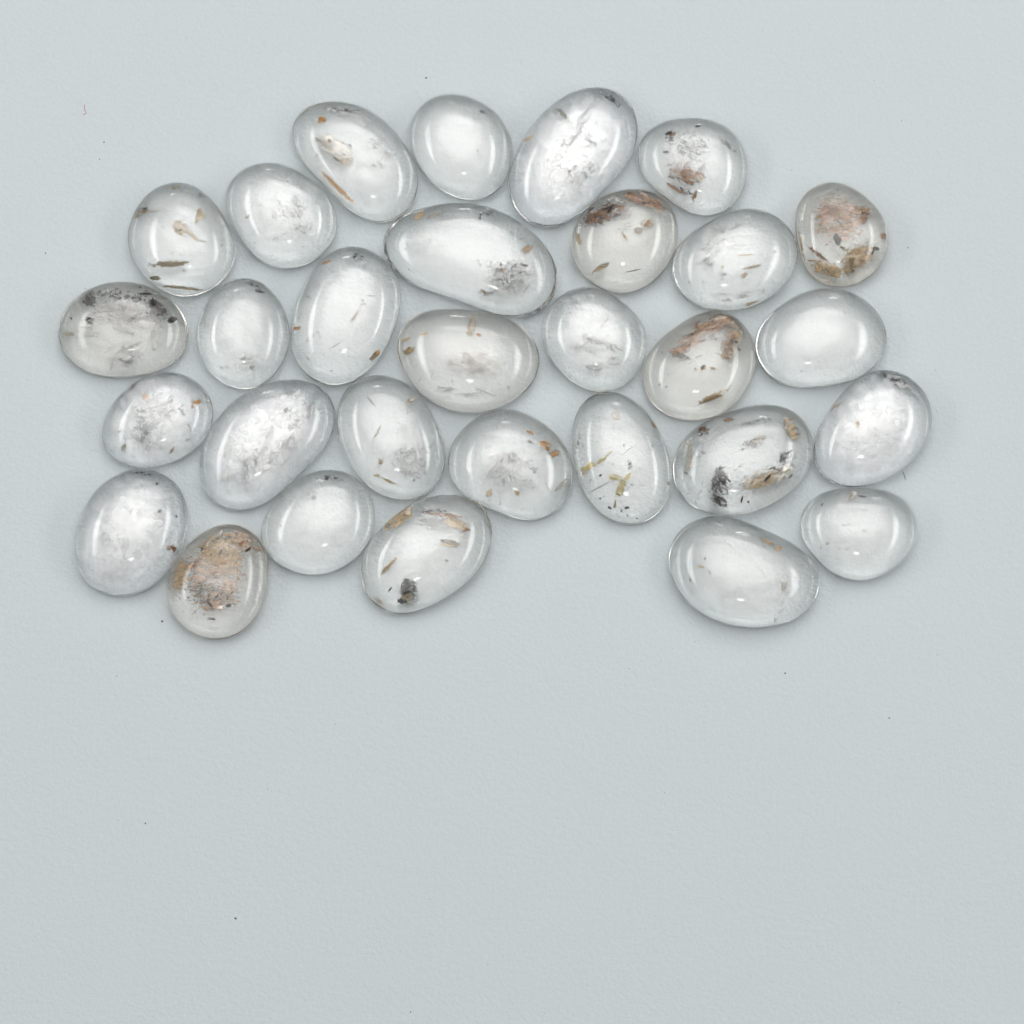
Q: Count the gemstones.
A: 30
